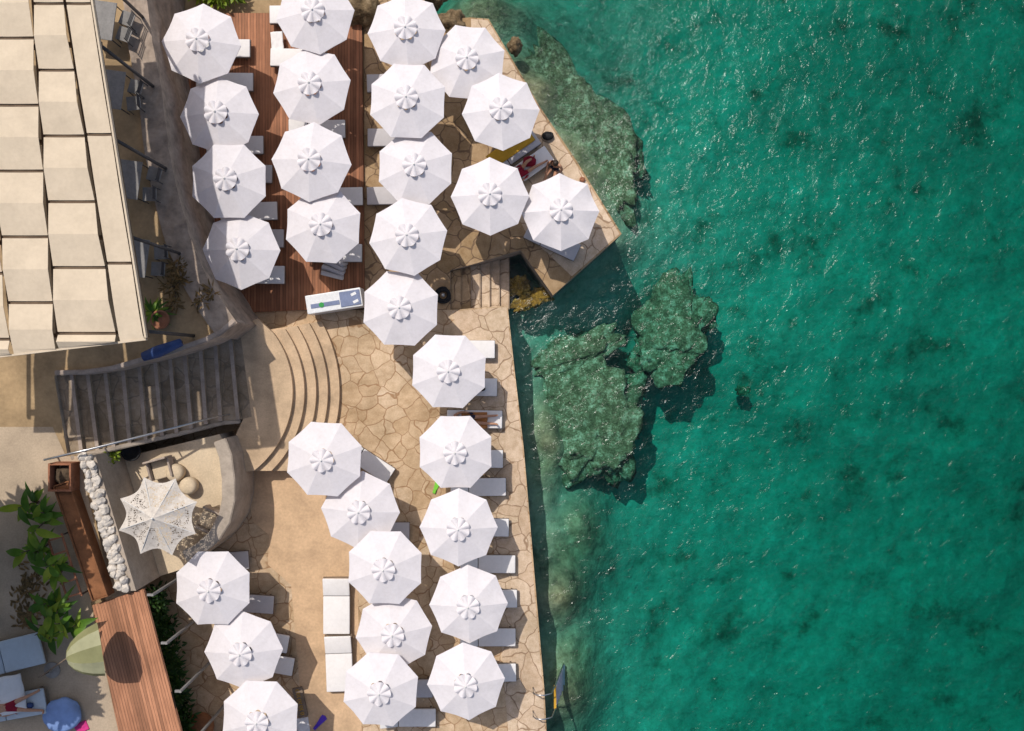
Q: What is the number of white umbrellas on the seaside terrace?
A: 30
